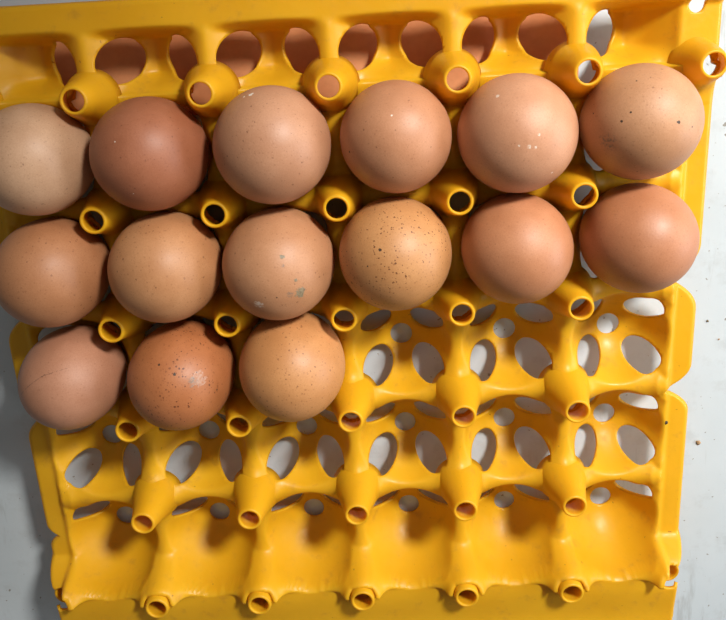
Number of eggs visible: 15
